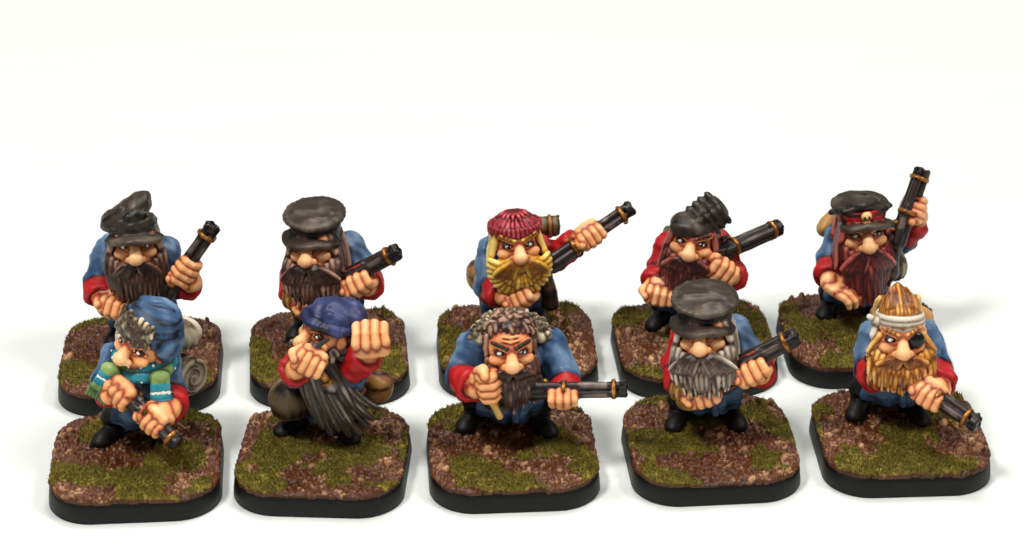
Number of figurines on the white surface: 10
